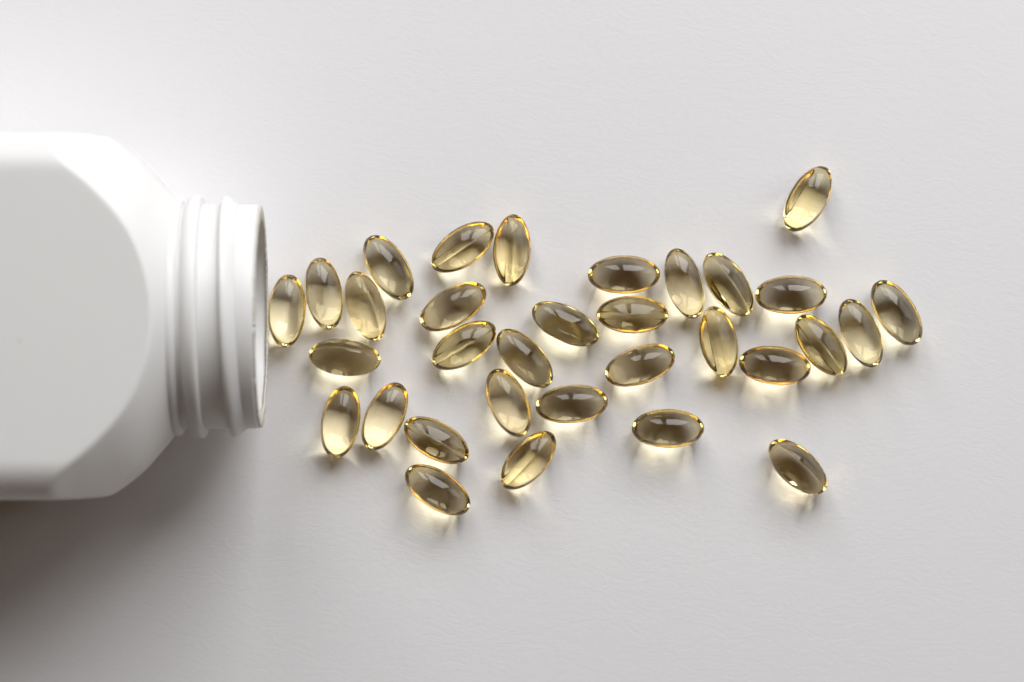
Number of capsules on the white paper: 32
